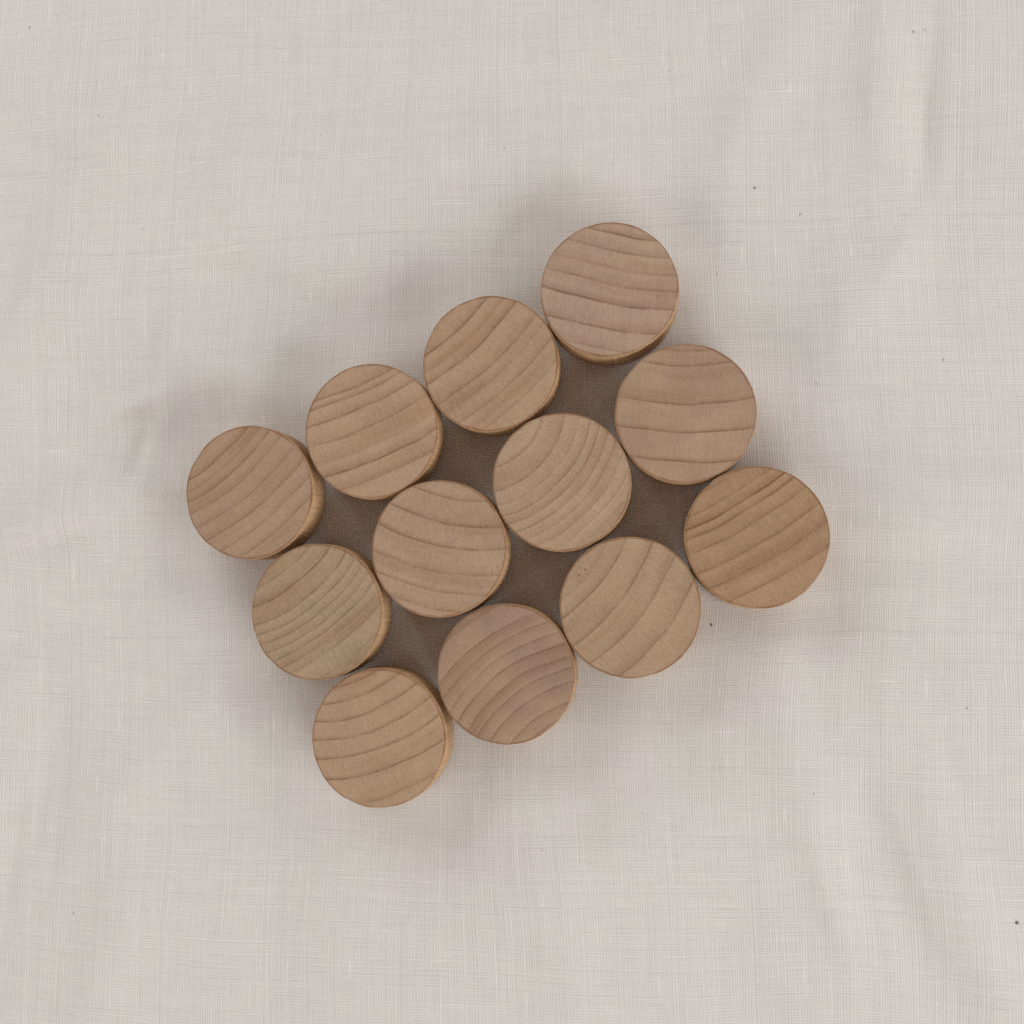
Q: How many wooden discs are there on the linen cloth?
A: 12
